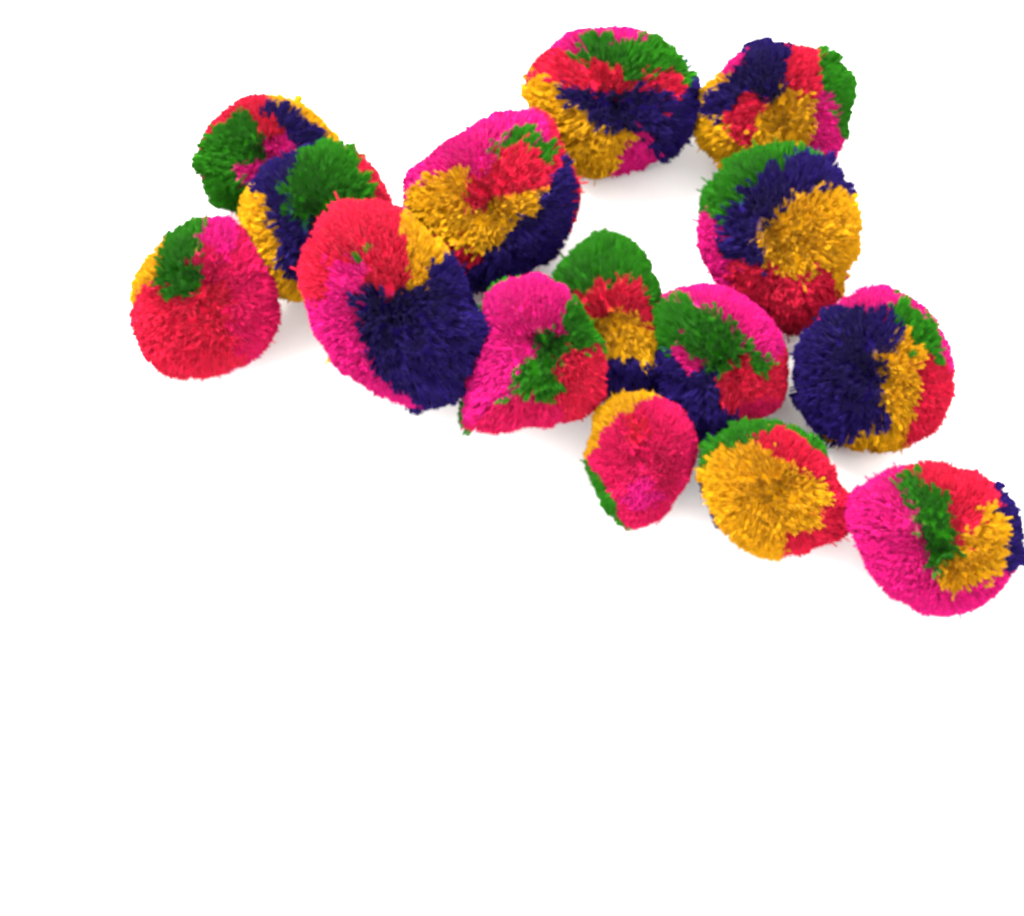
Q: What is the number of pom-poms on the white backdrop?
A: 15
